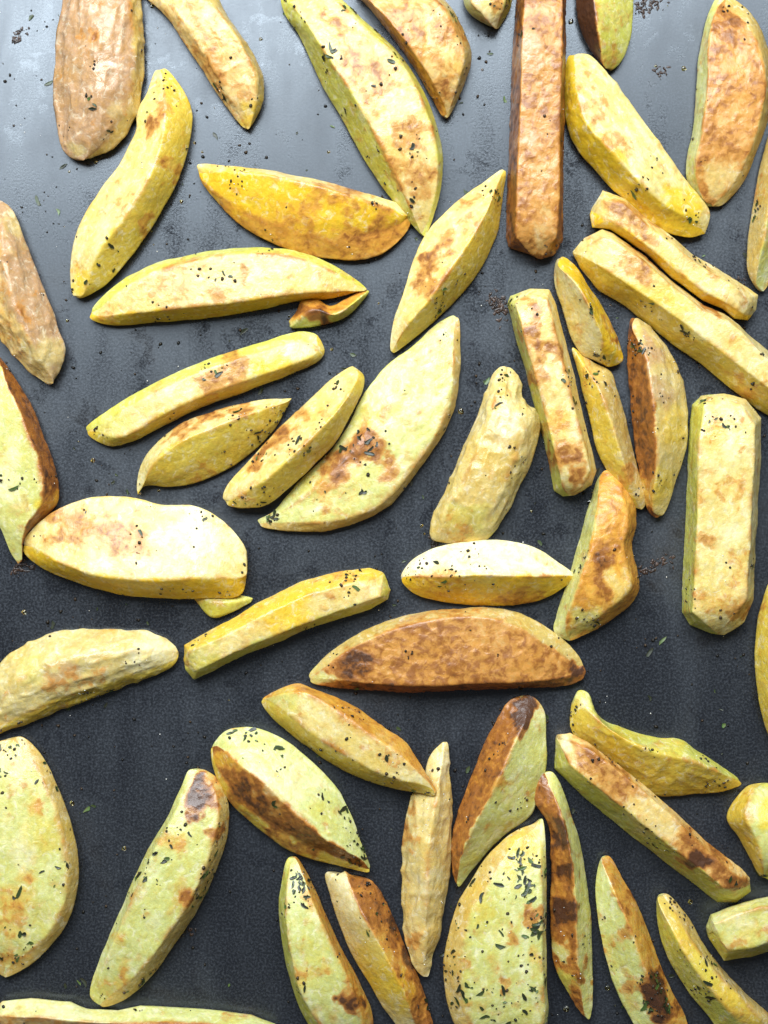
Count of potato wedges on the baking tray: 52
